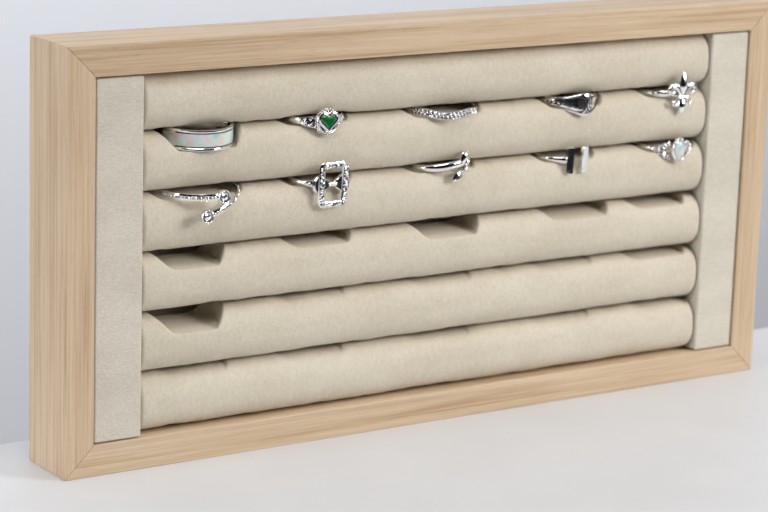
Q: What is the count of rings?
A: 10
